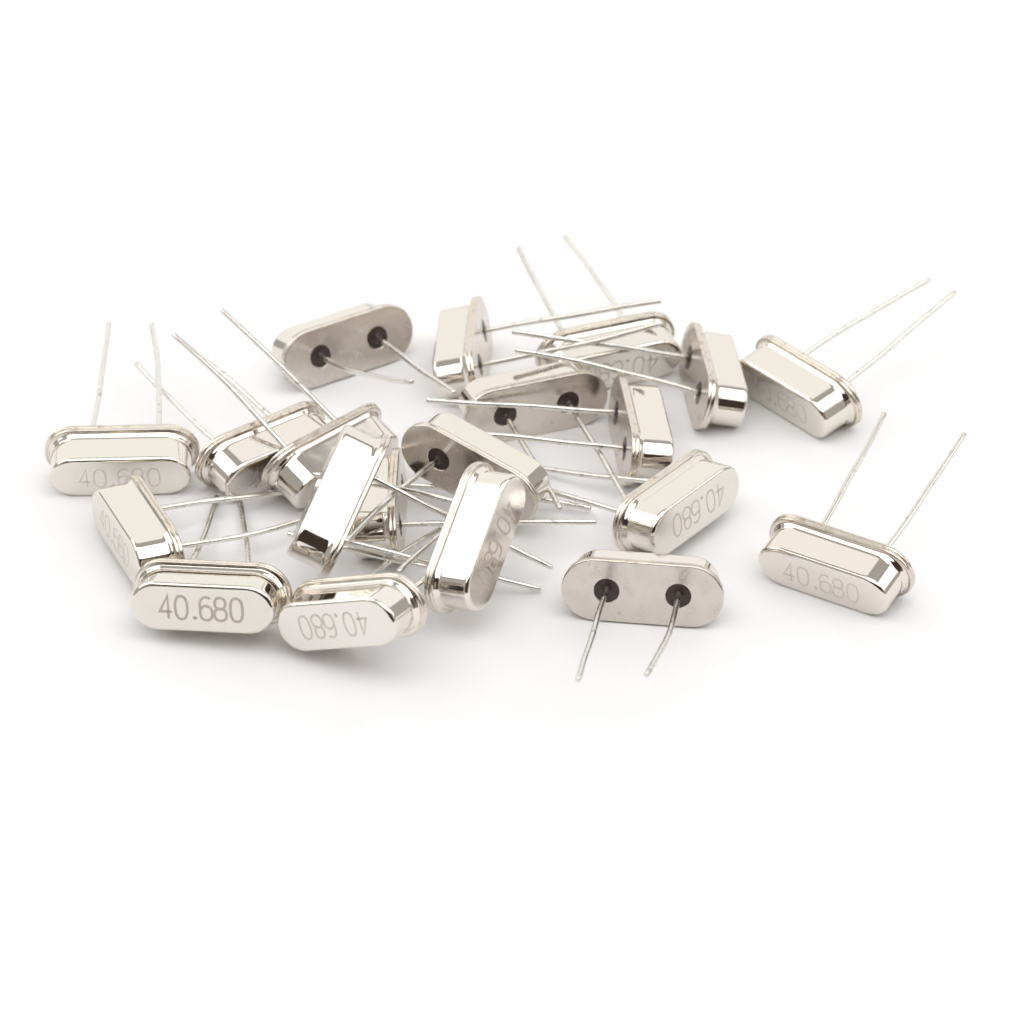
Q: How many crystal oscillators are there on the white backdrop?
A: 20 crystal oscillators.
